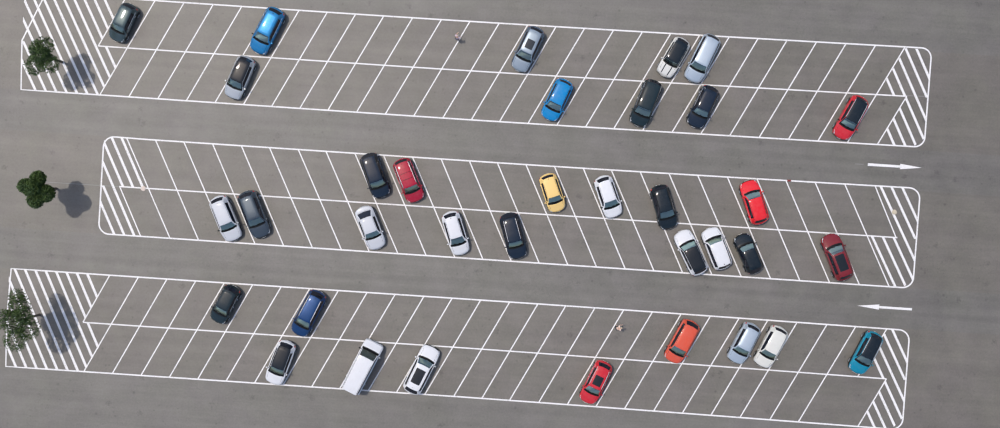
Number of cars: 35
